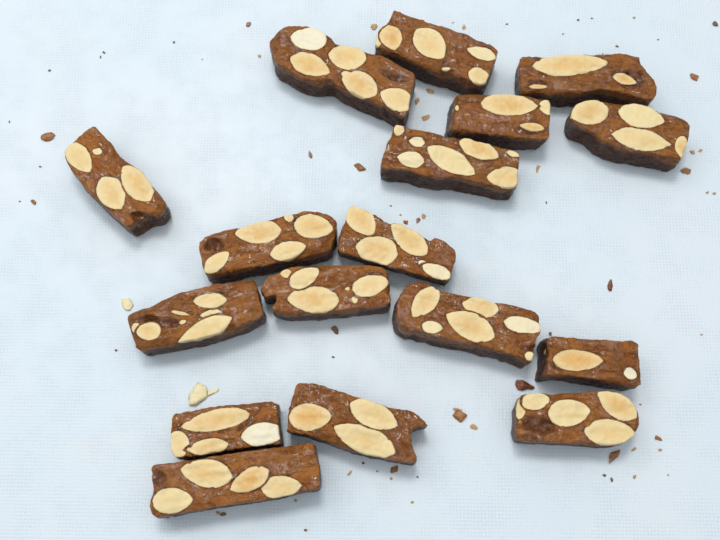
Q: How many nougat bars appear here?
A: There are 17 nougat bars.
